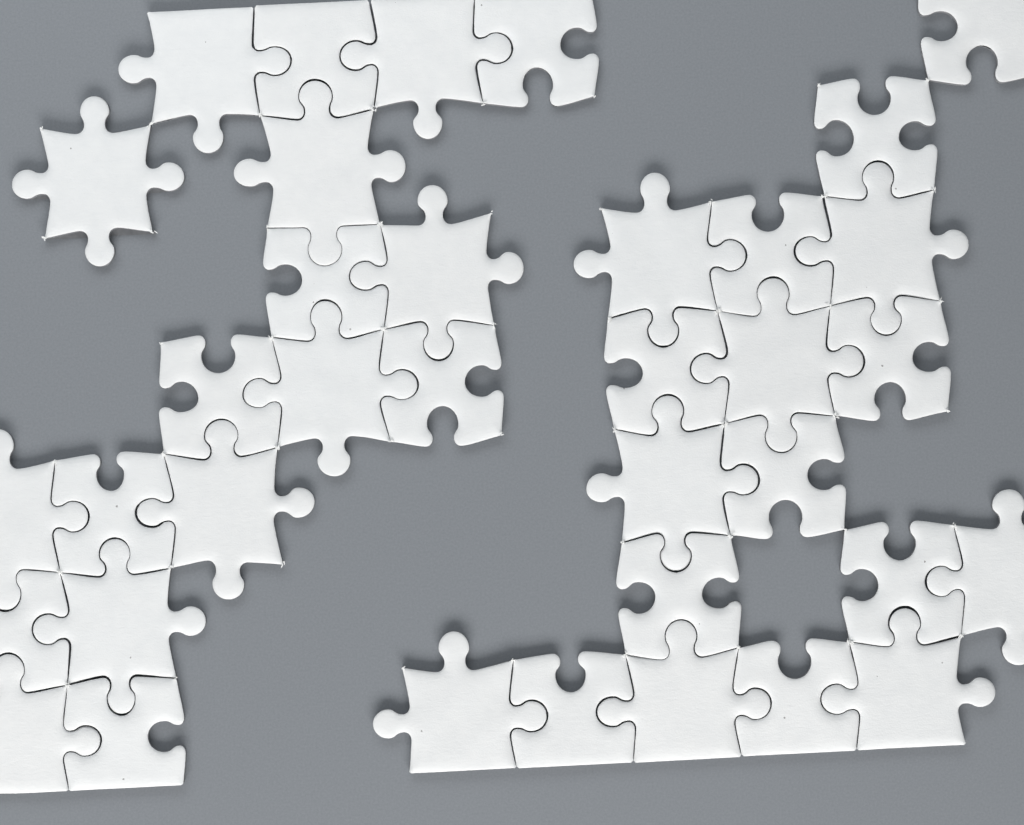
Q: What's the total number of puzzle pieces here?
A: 36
